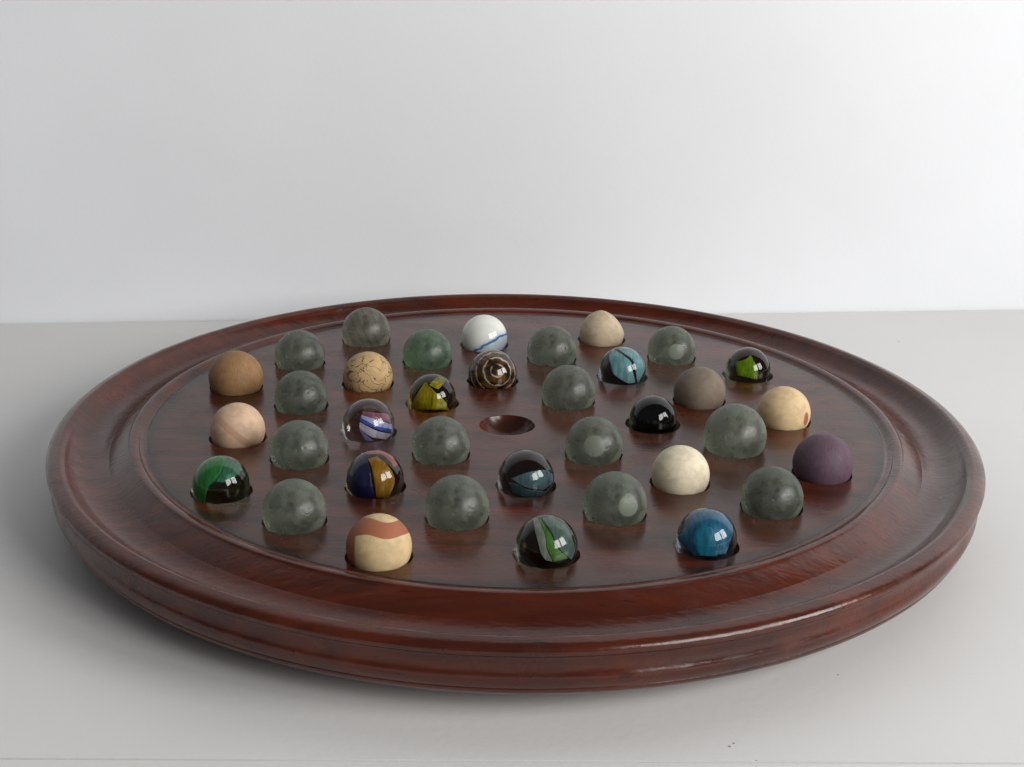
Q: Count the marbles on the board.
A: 36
